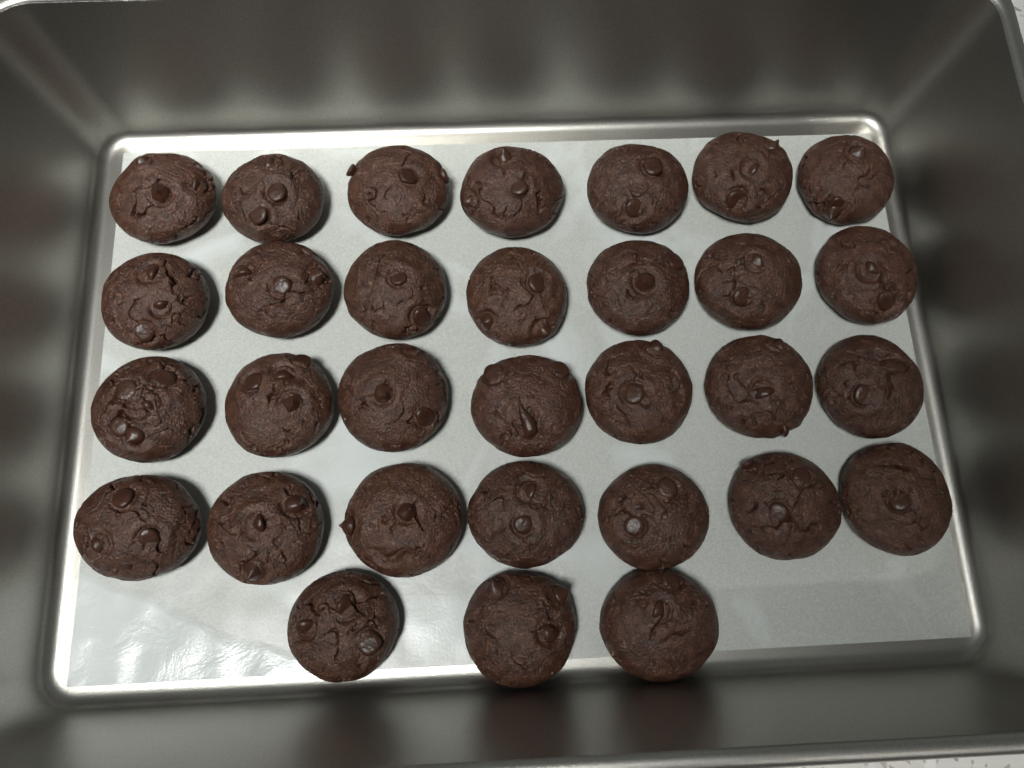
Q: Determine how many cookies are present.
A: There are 31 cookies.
